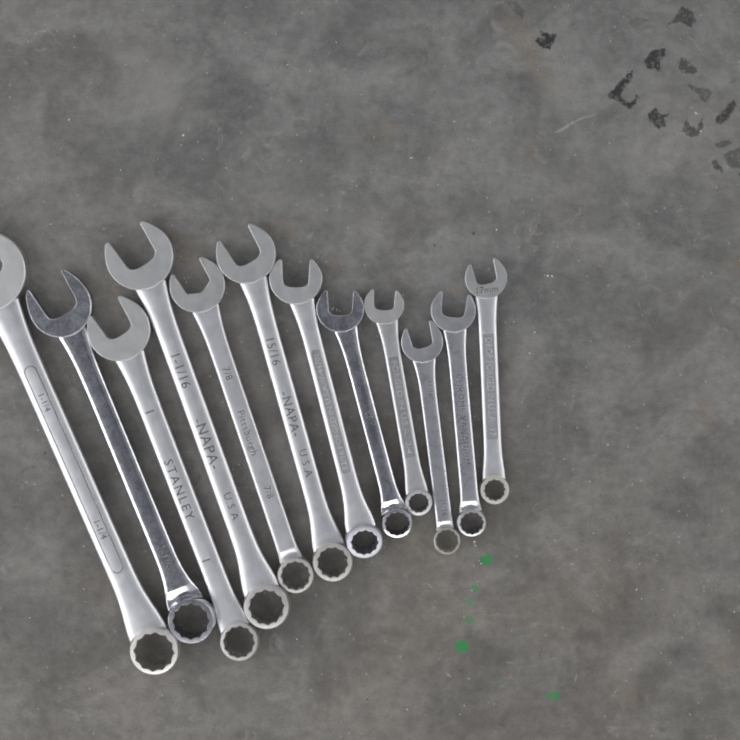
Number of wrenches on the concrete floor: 12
